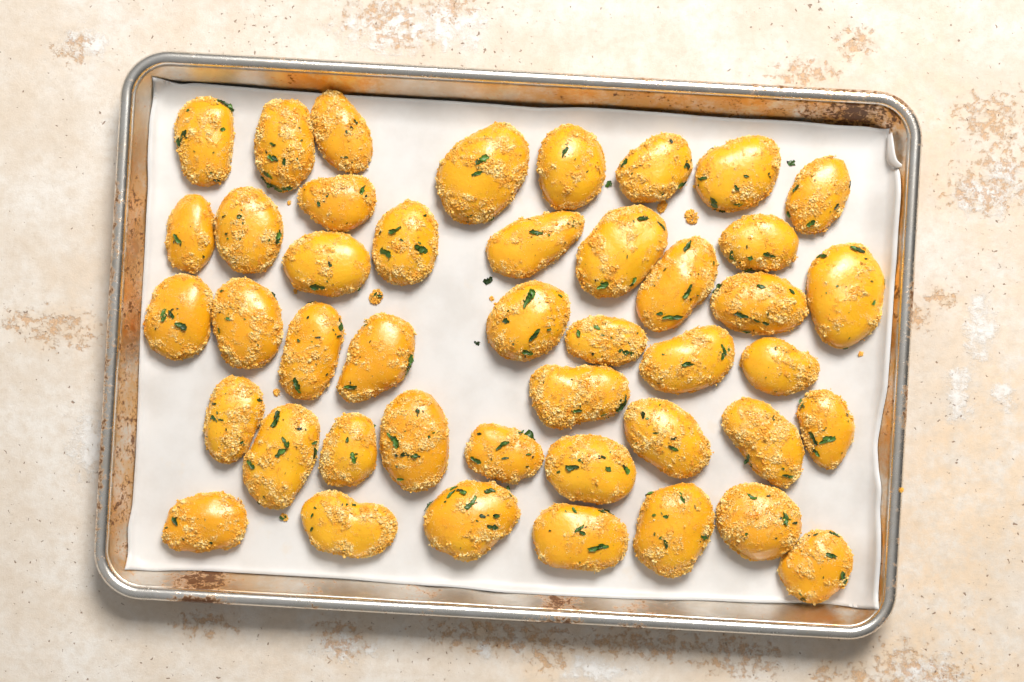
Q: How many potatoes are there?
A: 44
